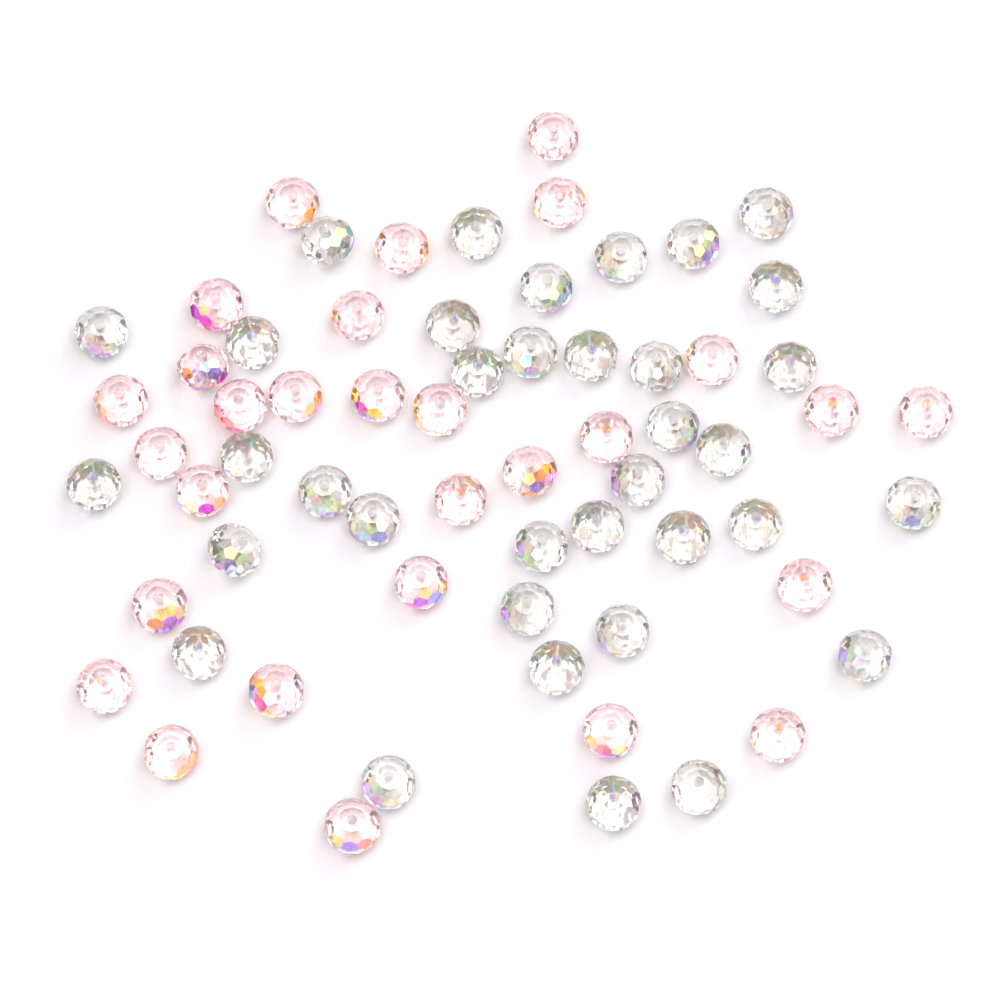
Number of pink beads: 29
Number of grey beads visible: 36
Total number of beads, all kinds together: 65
